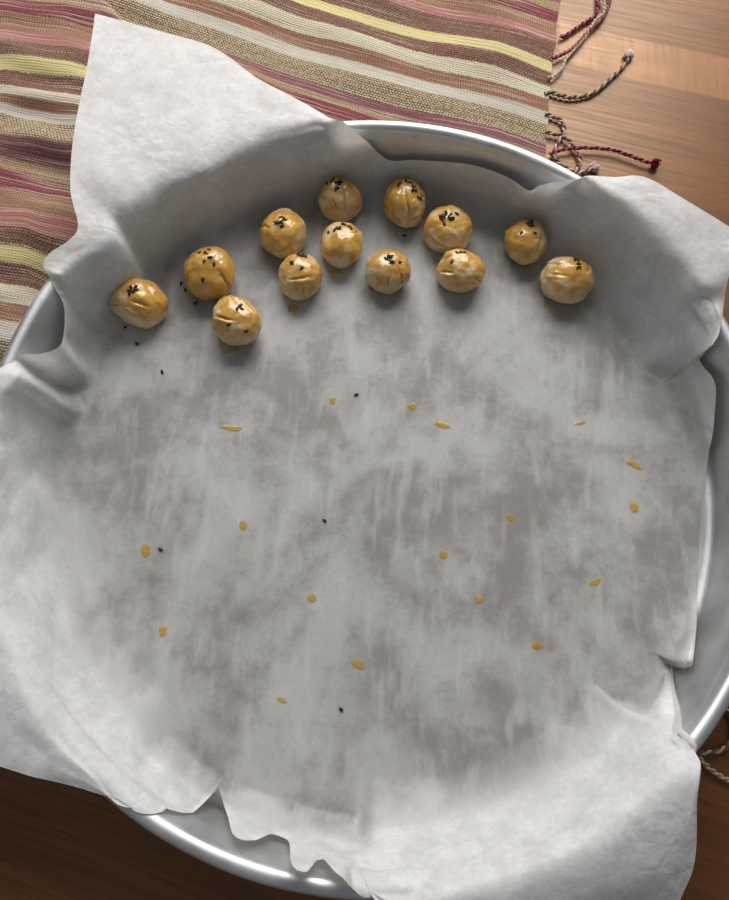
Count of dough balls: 13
